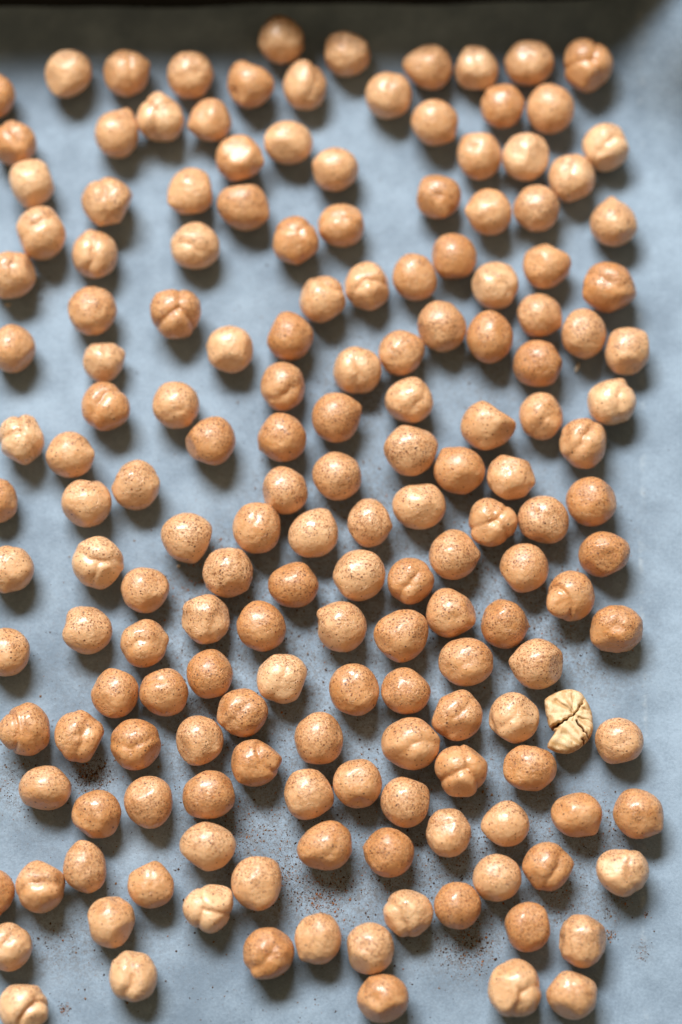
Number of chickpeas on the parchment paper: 171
